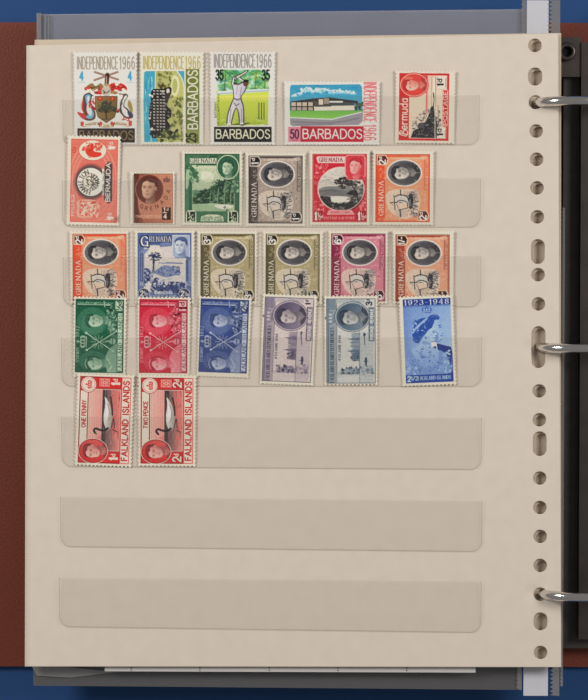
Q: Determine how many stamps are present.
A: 25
